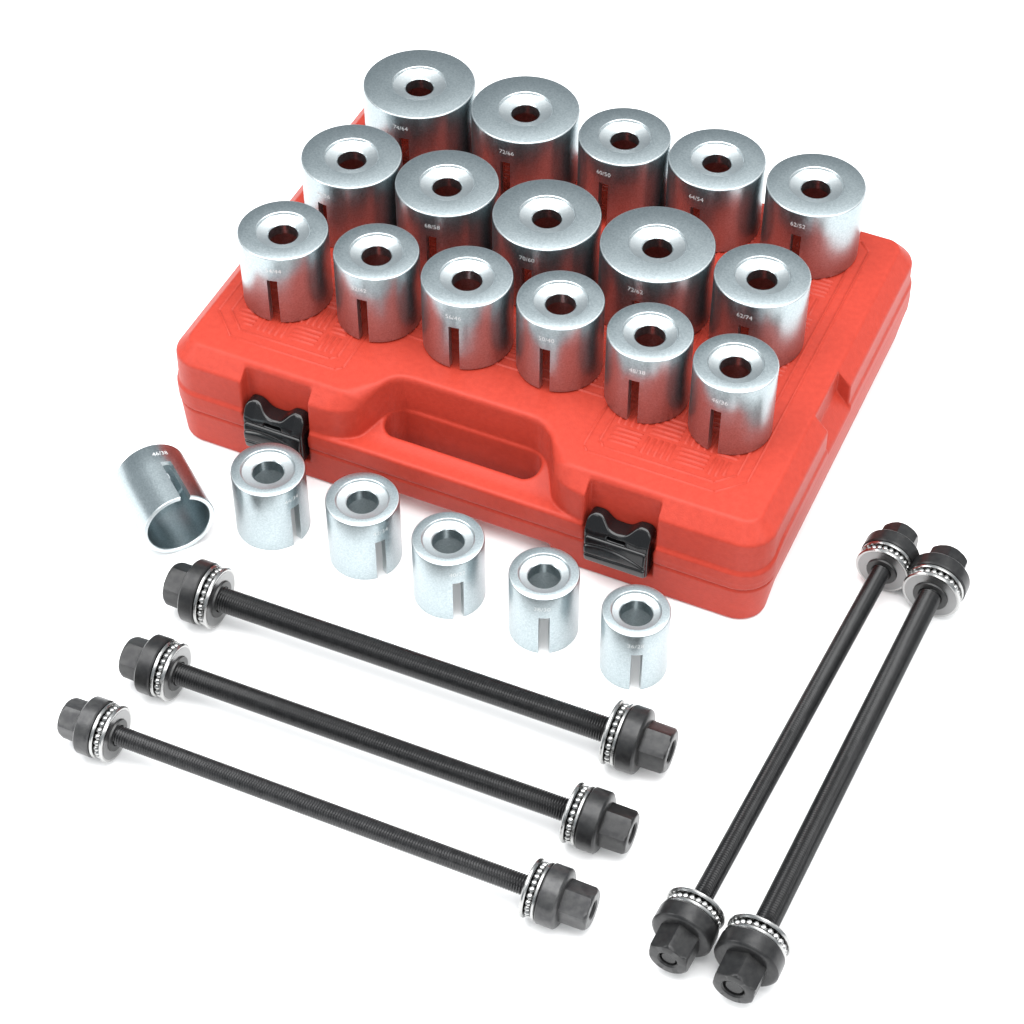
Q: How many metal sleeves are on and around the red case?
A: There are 22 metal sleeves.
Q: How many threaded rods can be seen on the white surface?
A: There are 5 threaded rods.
